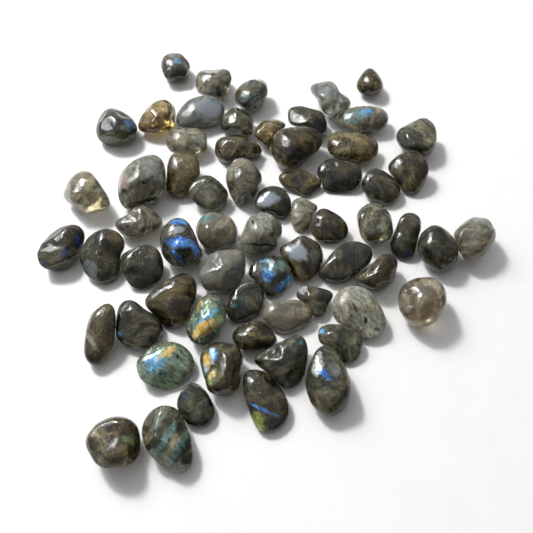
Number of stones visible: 64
